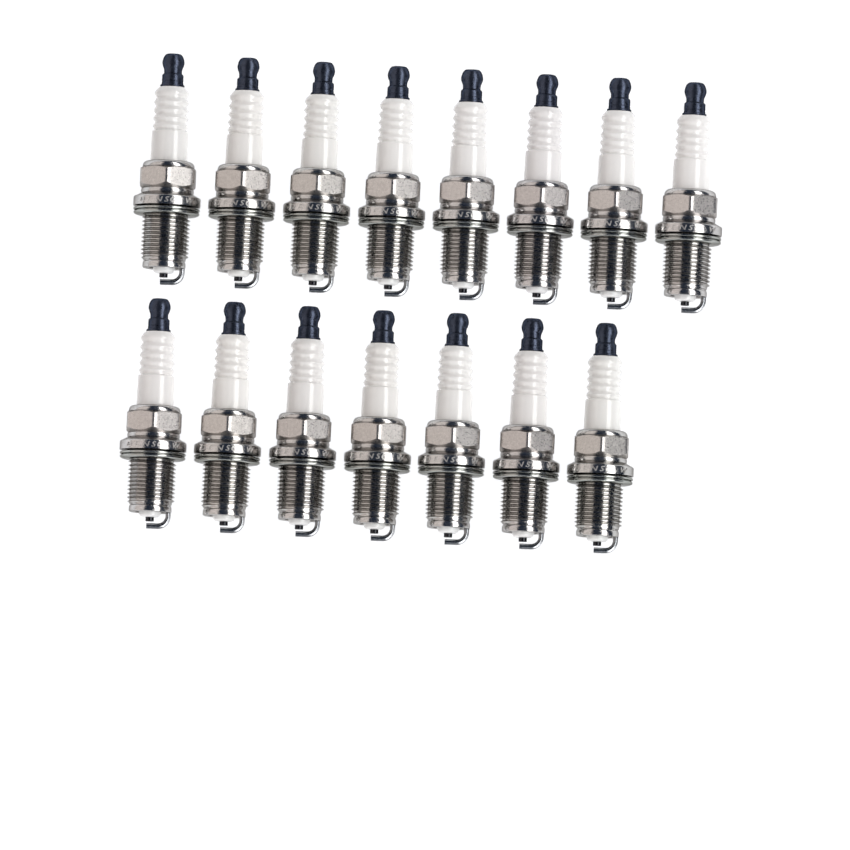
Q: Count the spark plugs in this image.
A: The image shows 15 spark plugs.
